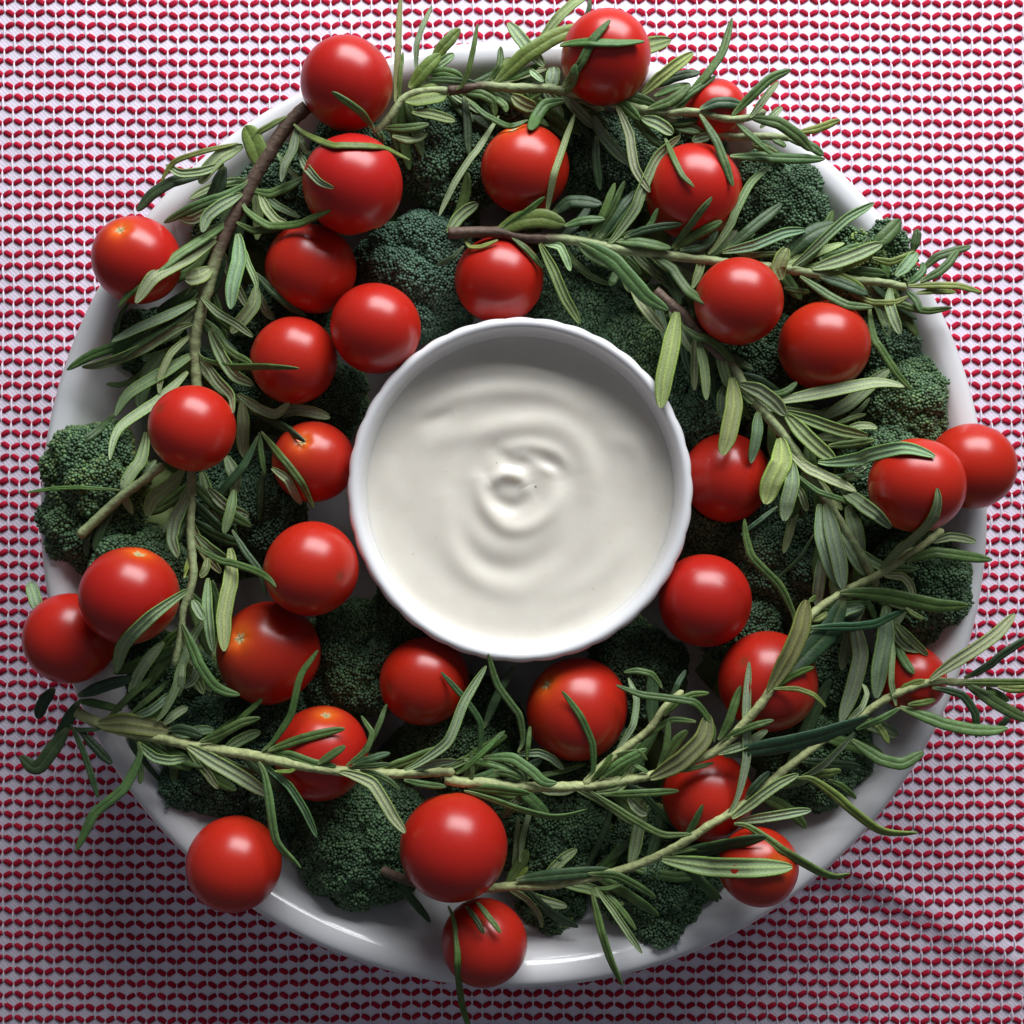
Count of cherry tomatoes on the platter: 33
